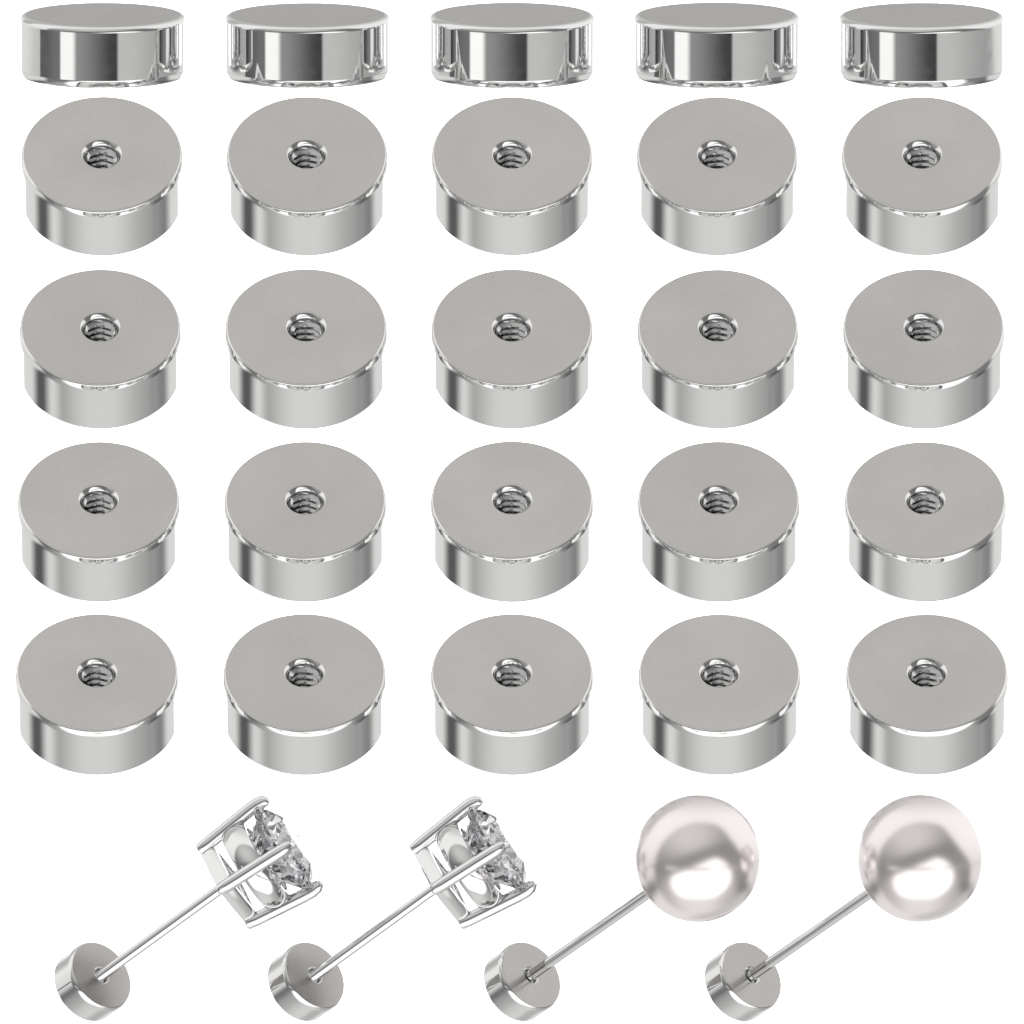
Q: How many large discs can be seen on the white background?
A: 25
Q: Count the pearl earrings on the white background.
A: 2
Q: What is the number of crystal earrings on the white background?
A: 2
